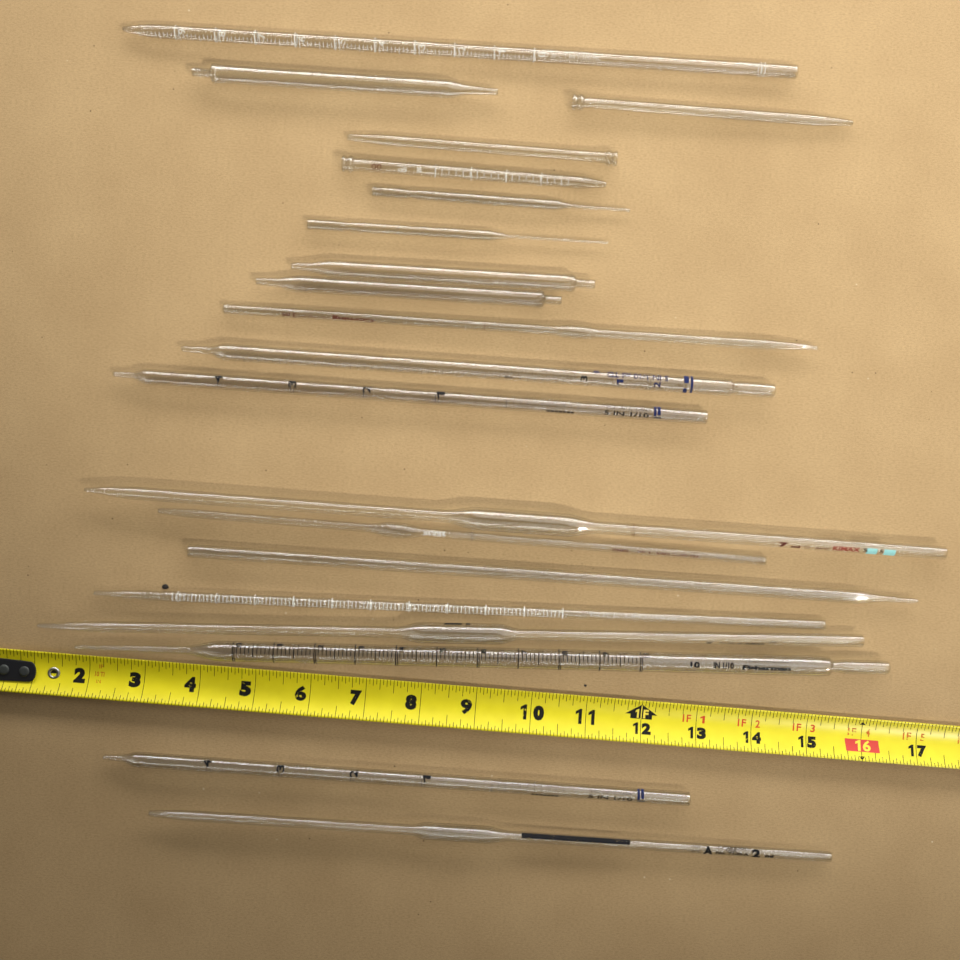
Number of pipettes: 20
